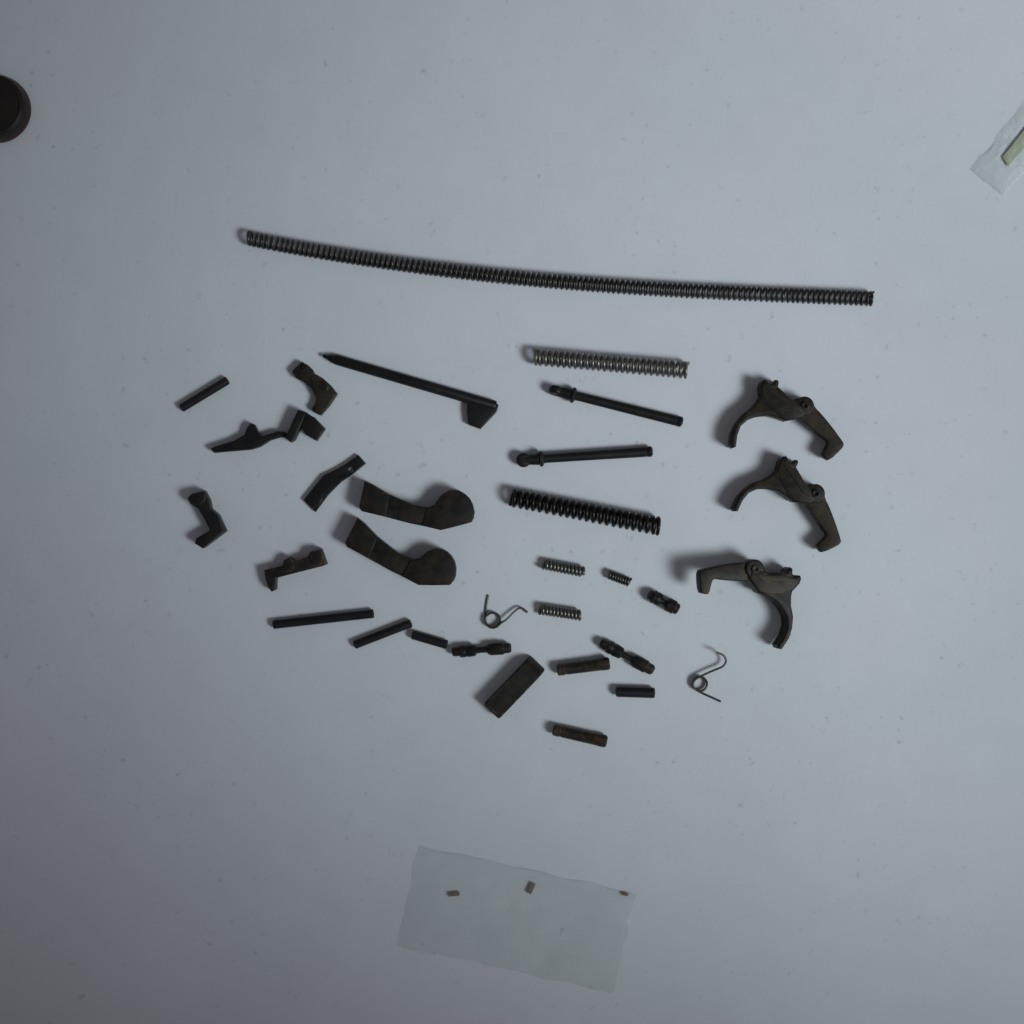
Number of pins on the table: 7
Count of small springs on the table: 5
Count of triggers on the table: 3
